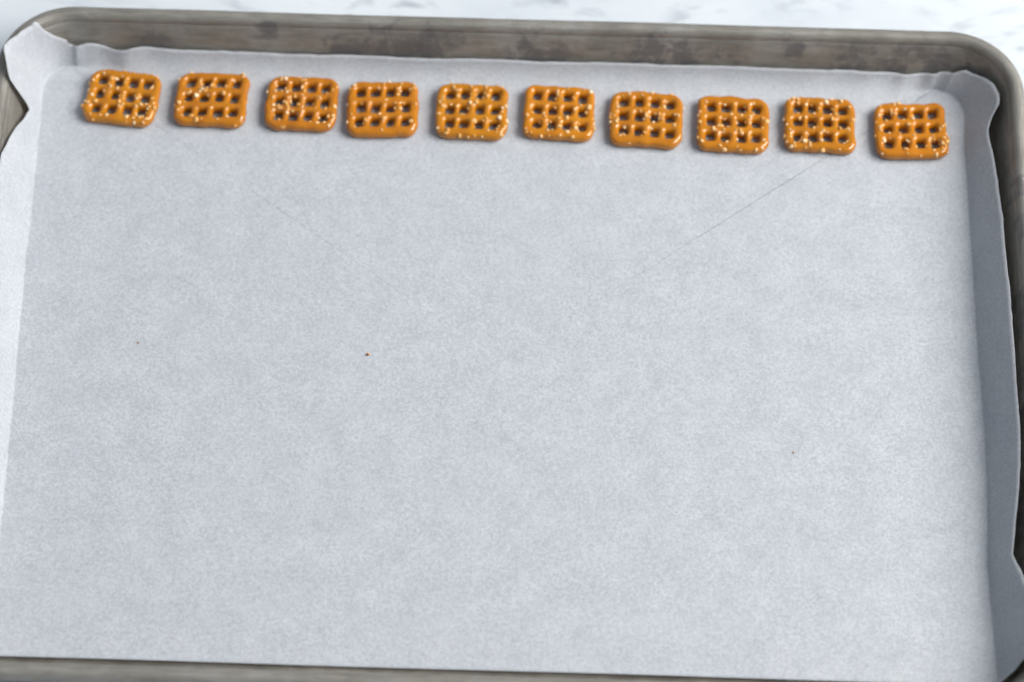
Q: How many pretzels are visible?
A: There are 10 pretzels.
